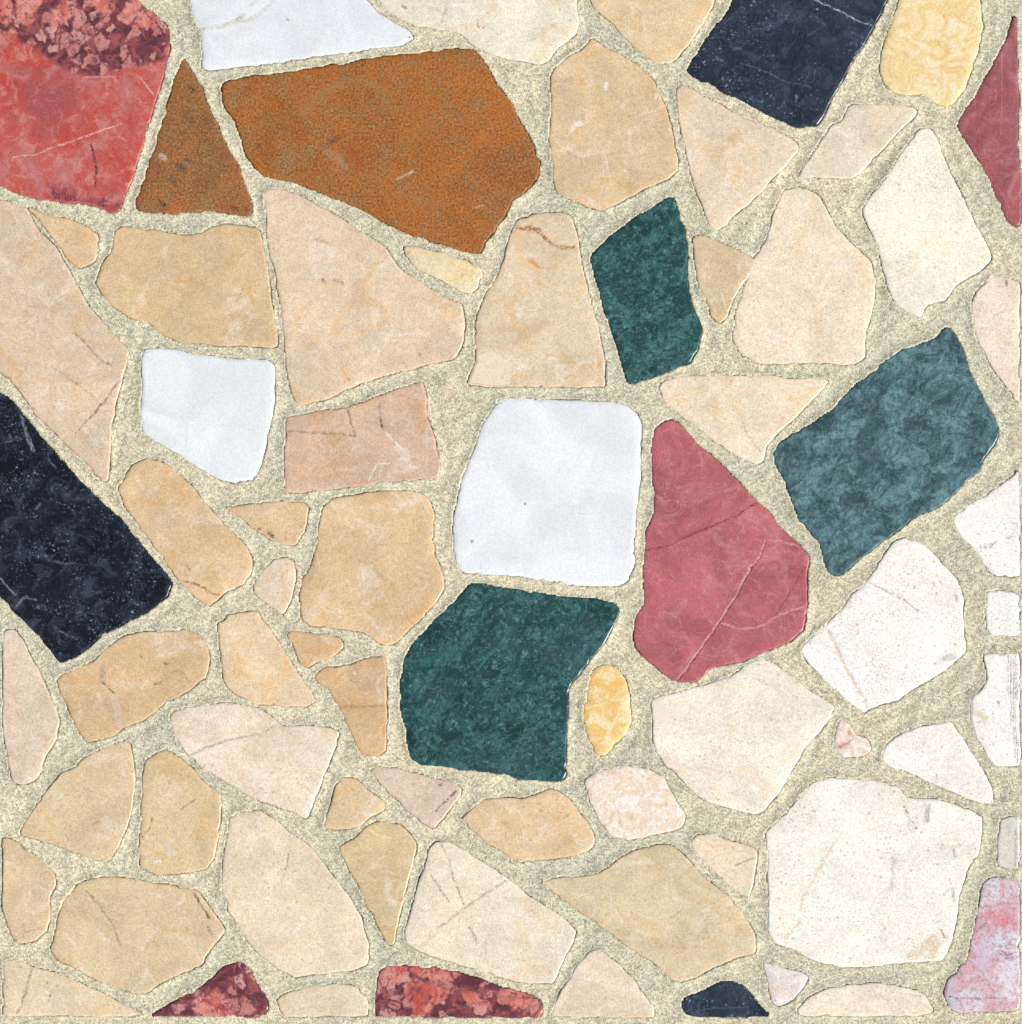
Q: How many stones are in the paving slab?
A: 73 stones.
